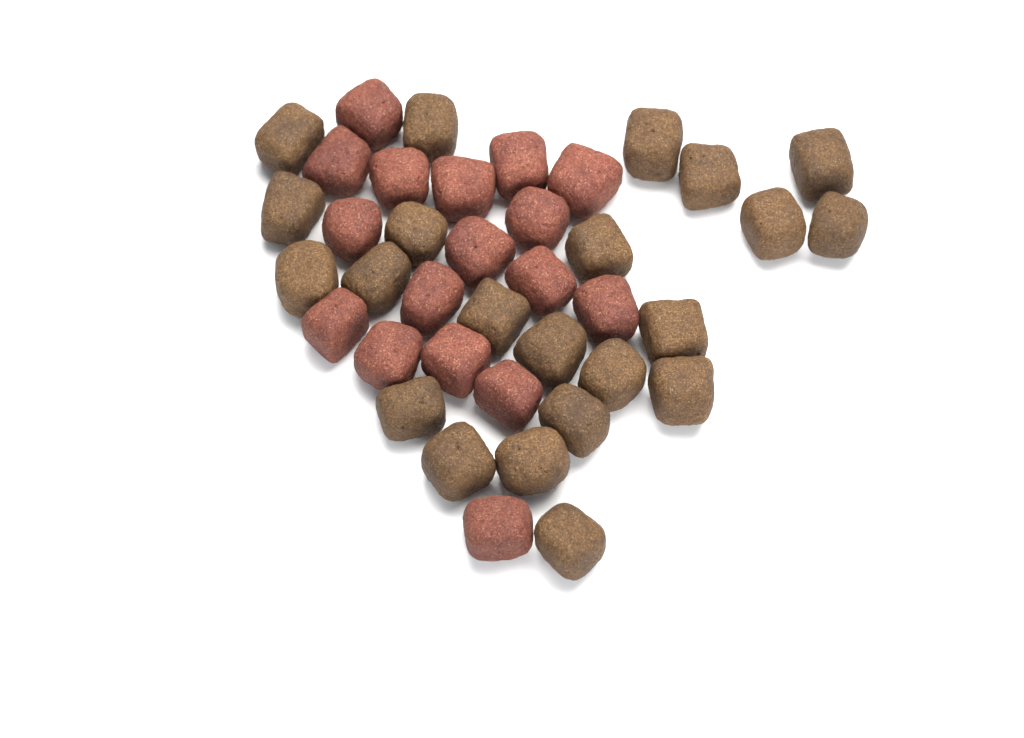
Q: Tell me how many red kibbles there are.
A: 17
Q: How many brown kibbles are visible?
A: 22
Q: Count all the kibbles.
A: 39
